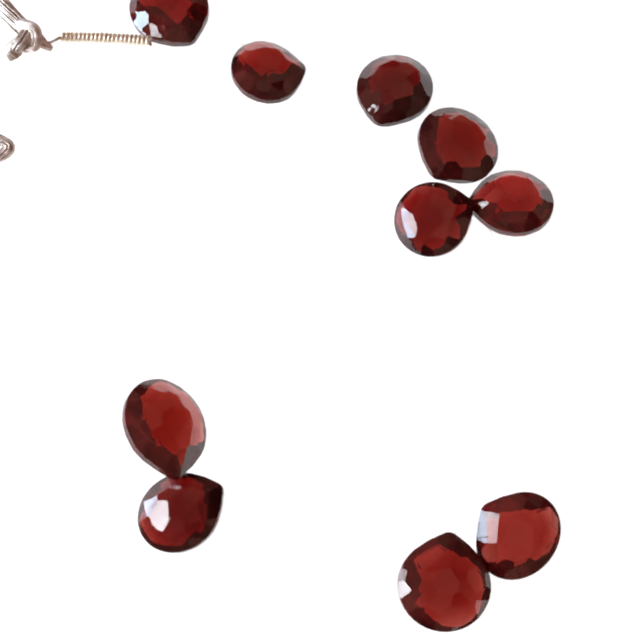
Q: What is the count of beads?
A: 10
